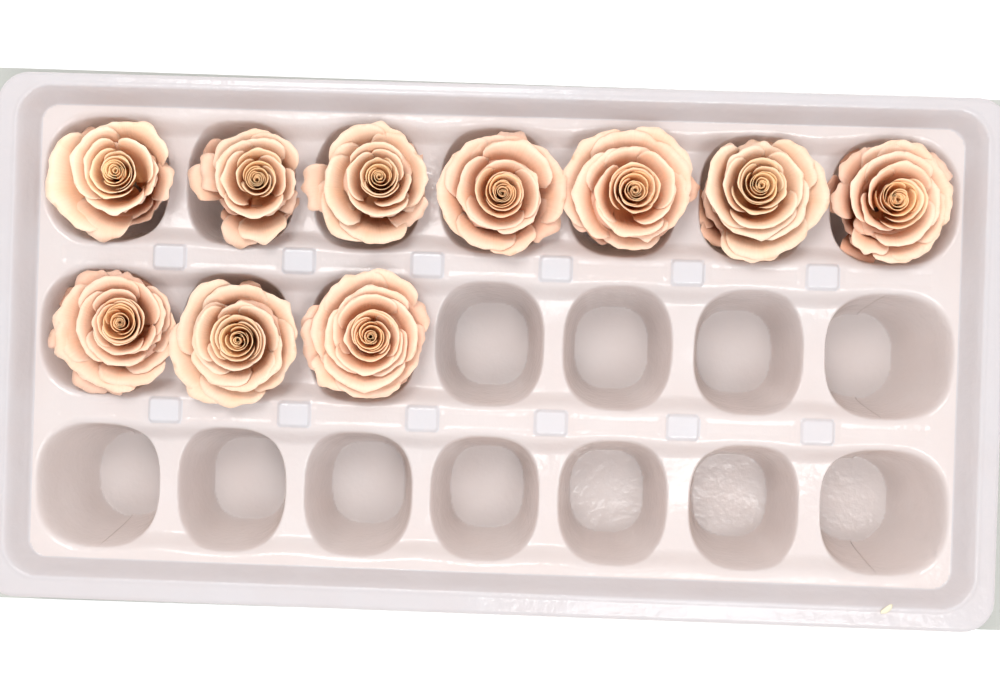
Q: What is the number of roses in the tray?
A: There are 10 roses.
